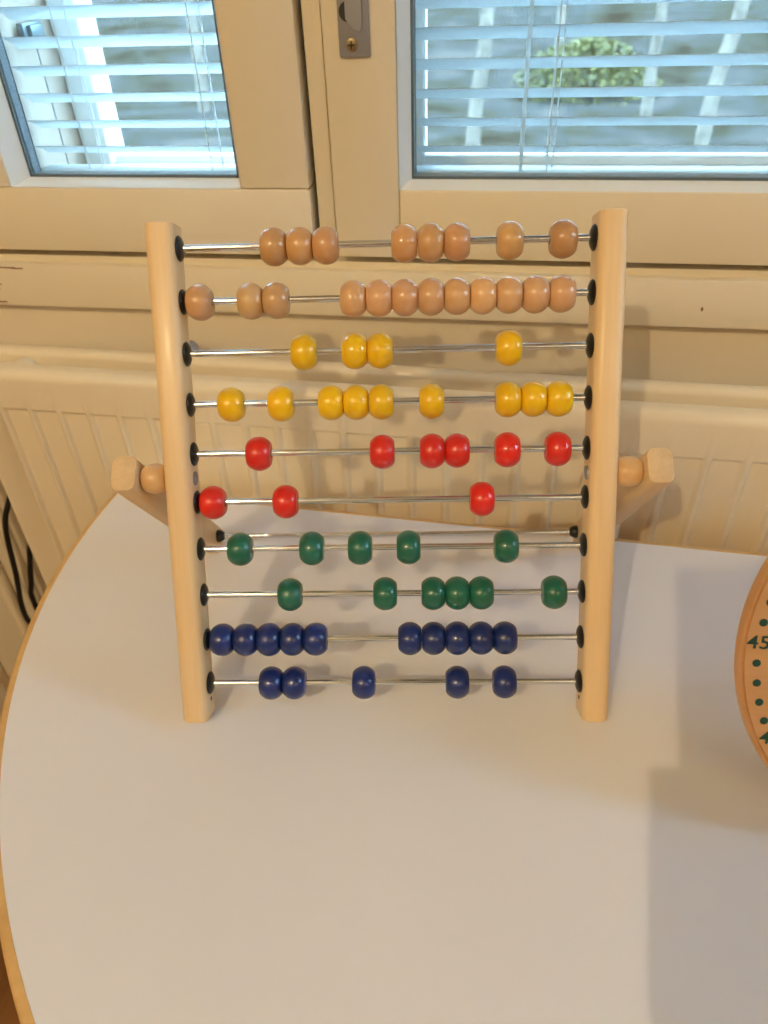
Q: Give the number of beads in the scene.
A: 68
